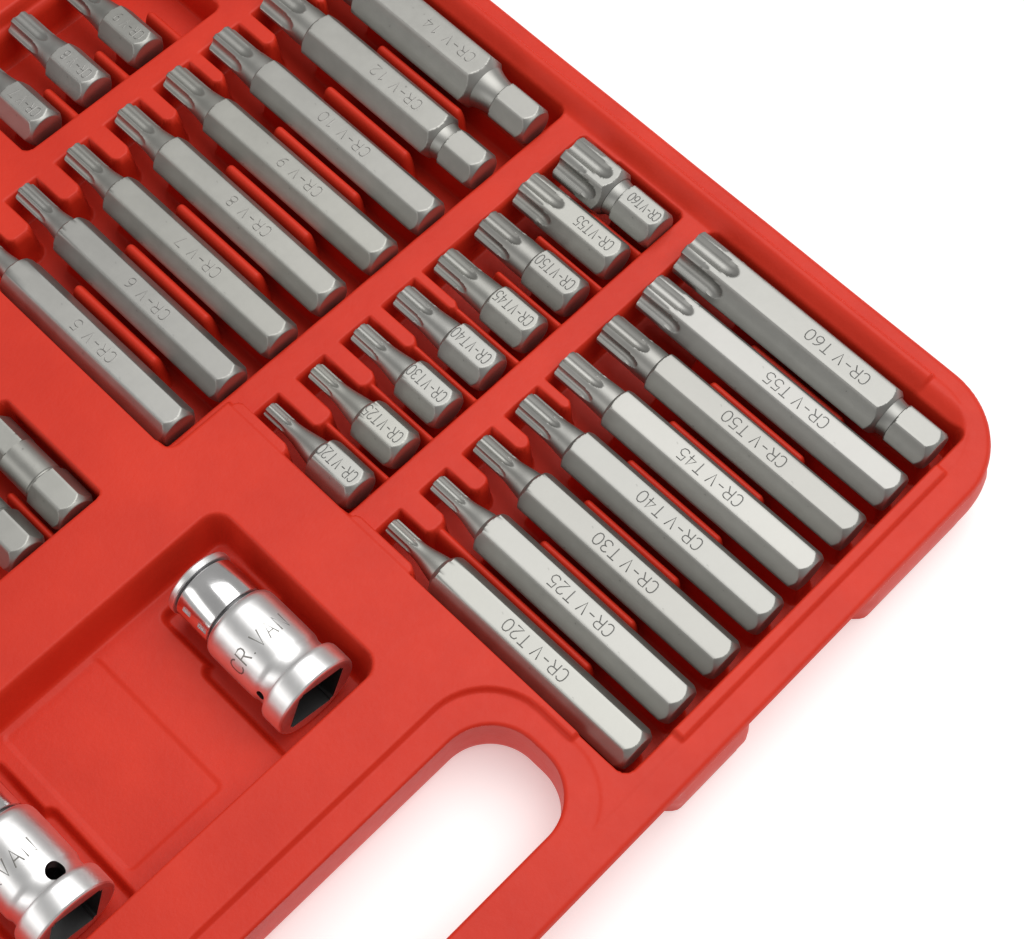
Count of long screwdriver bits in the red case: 16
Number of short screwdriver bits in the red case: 13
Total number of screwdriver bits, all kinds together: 29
